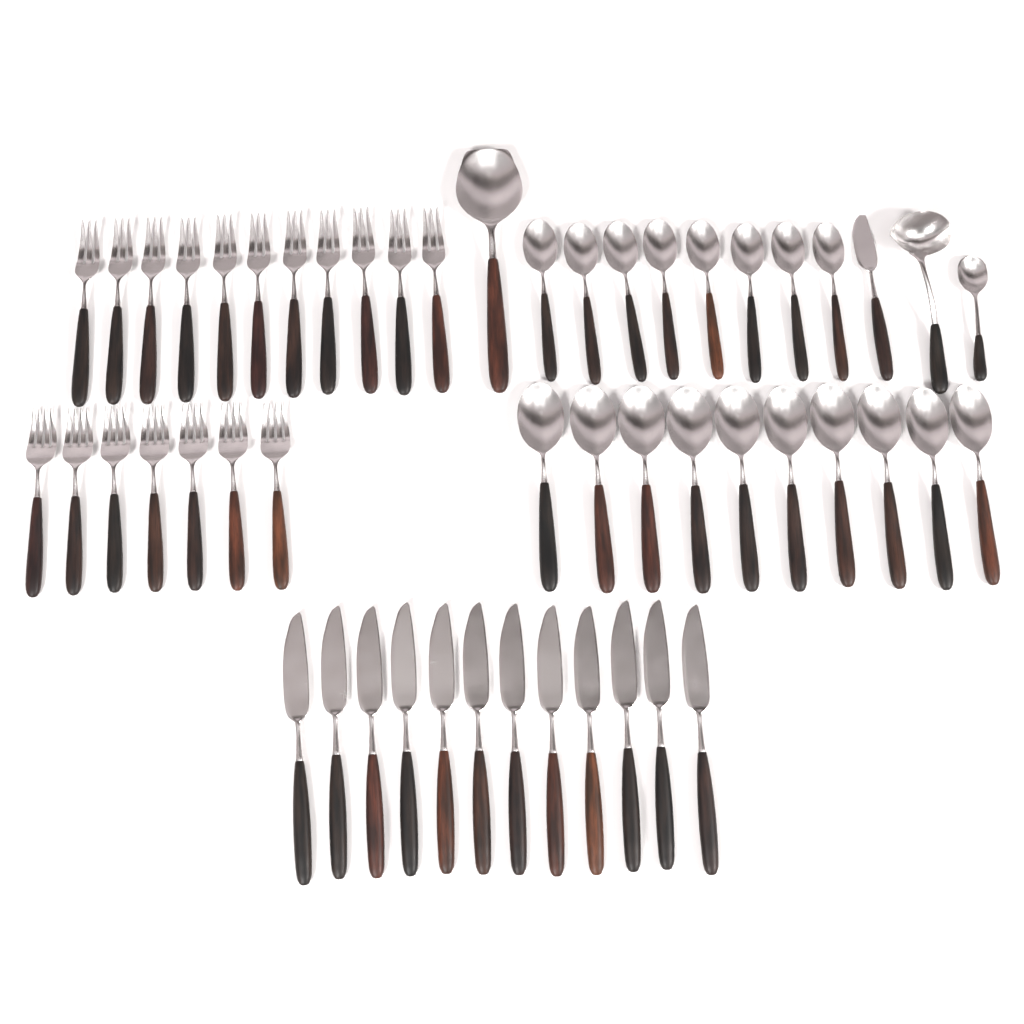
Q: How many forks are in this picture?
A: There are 18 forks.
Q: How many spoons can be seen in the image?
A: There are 20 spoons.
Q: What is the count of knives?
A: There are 13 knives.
